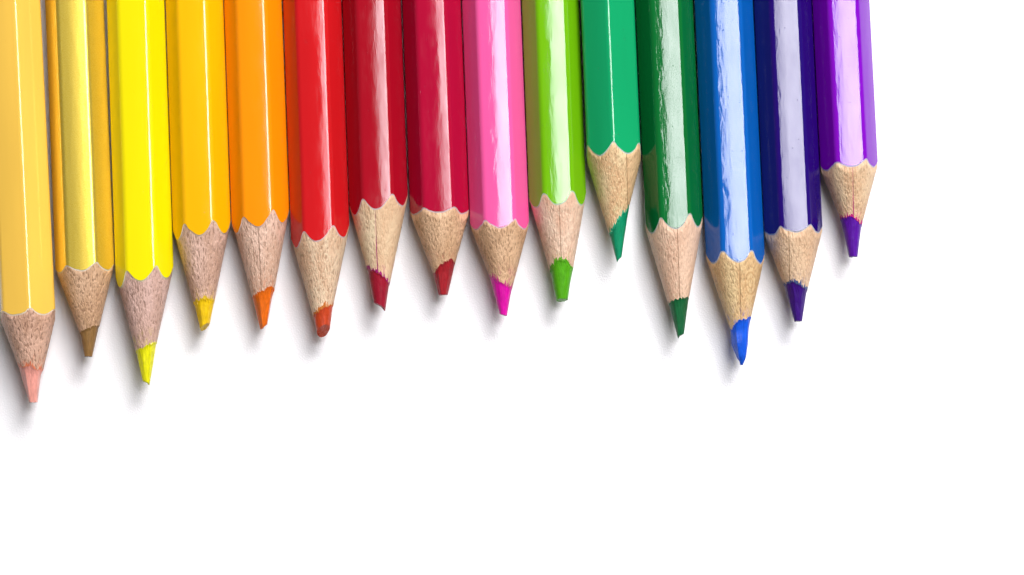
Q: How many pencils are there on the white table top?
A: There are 15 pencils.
